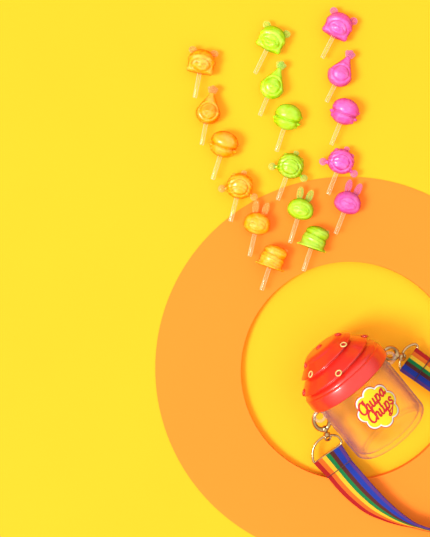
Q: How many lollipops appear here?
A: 17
